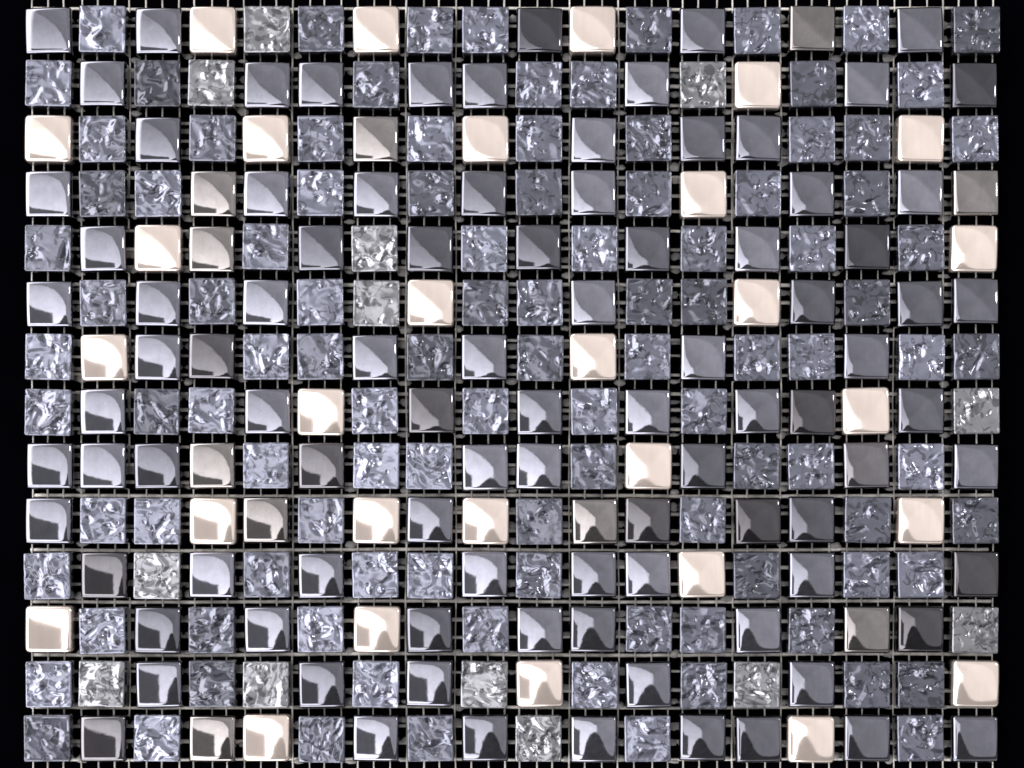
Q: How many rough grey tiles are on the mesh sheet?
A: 119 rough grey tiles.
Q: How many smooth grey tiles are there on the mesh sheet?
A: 104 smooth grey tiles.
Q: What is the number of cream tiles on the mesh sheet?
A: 29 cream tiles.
